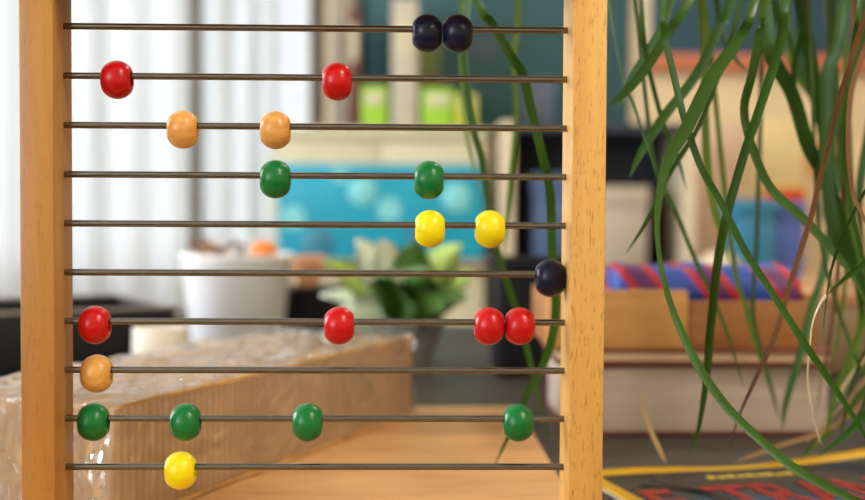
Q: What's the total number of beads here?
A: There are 21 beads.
